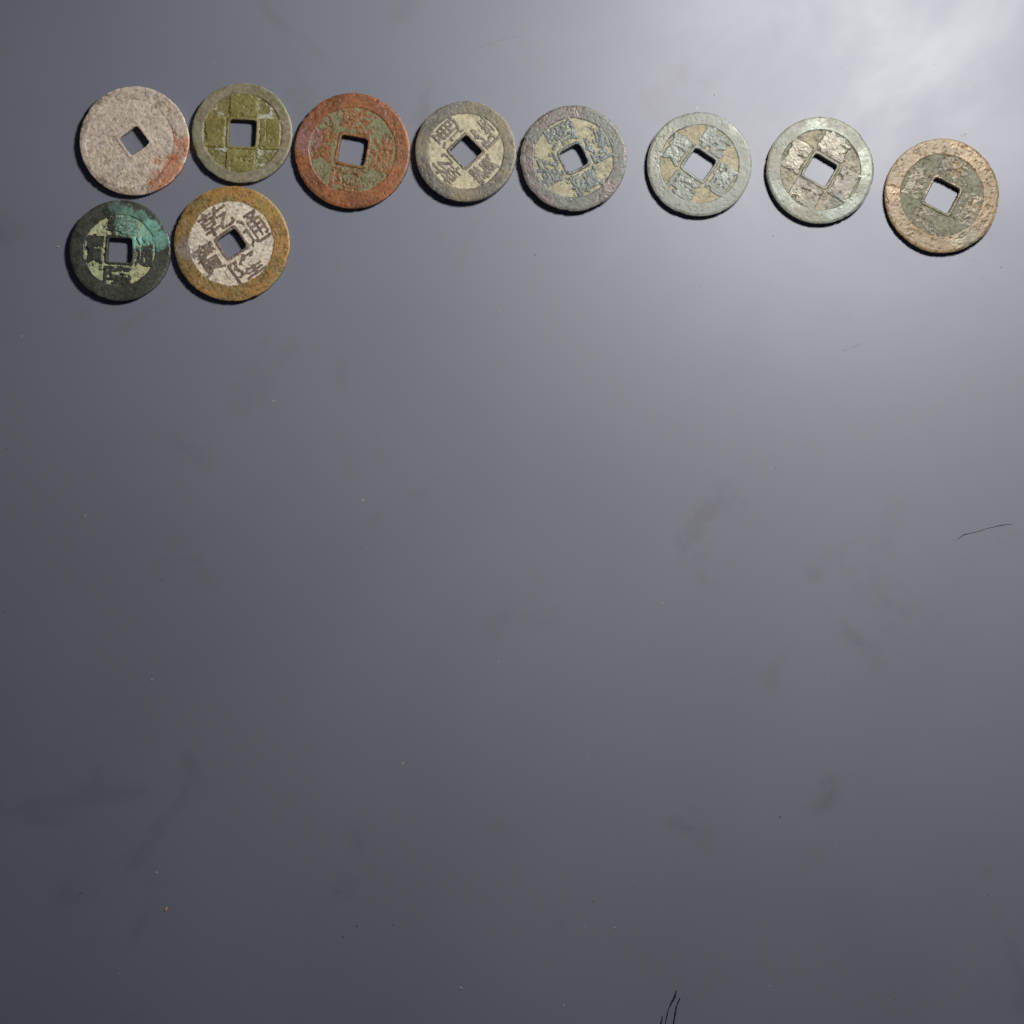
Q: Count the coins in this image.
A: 10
